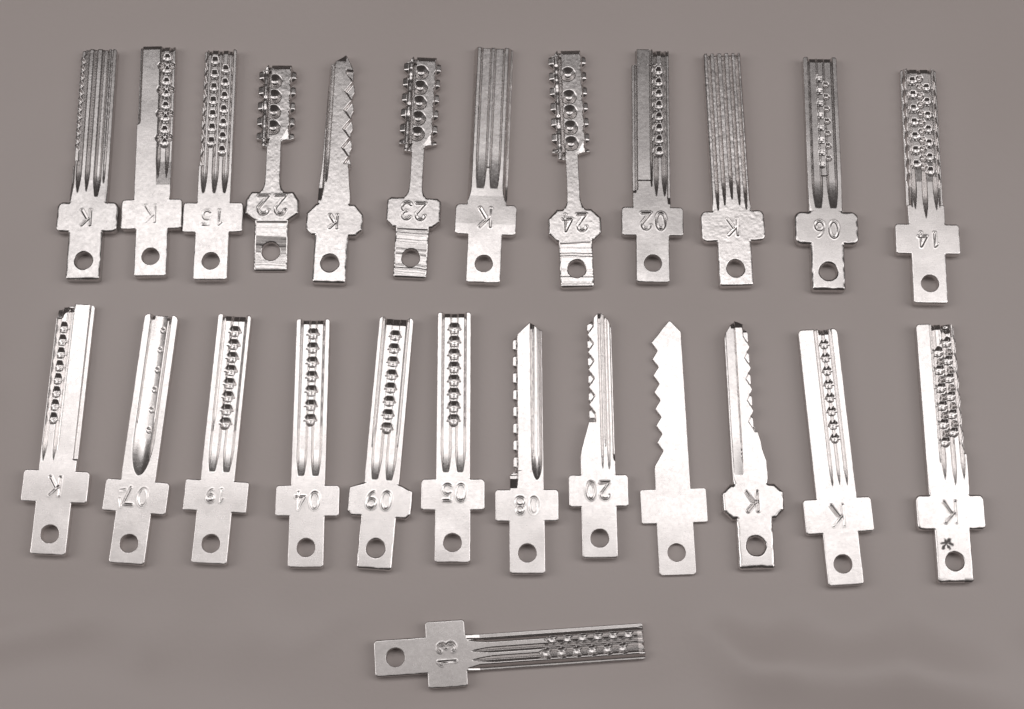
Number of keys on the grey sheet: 25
